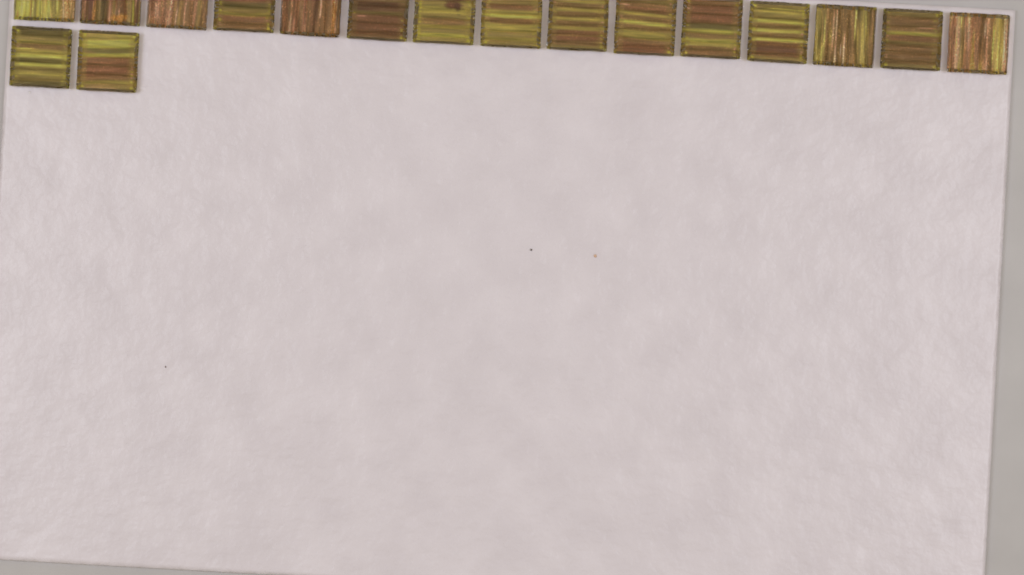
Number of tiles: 17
